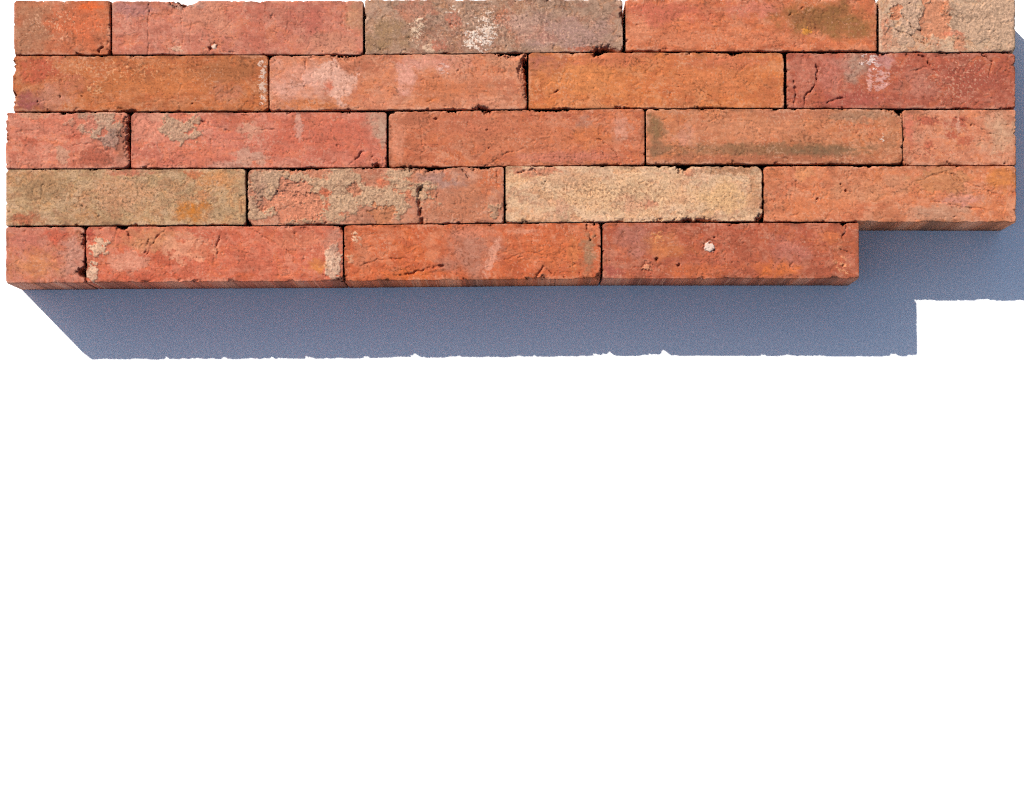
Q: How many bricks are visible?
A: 22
